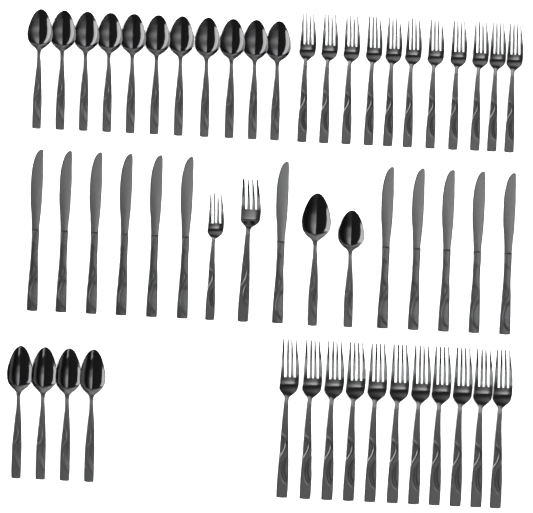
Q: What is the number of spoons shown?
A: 17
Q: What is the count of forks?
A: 24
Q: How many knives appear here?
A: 12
